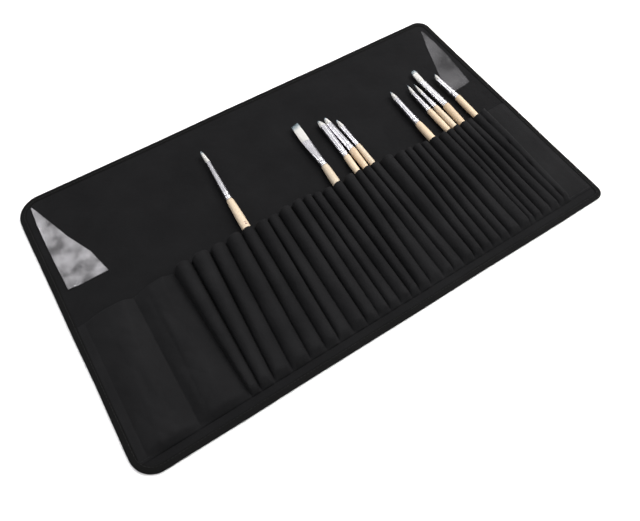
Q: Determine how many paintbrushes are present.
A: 10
